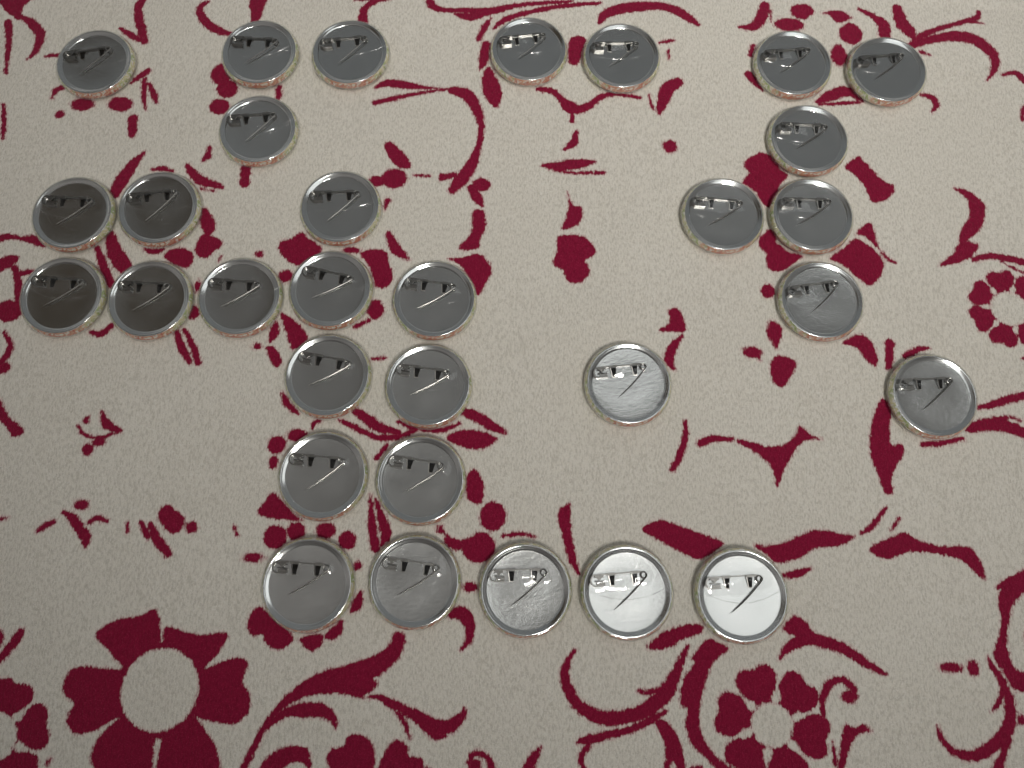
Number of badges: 31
